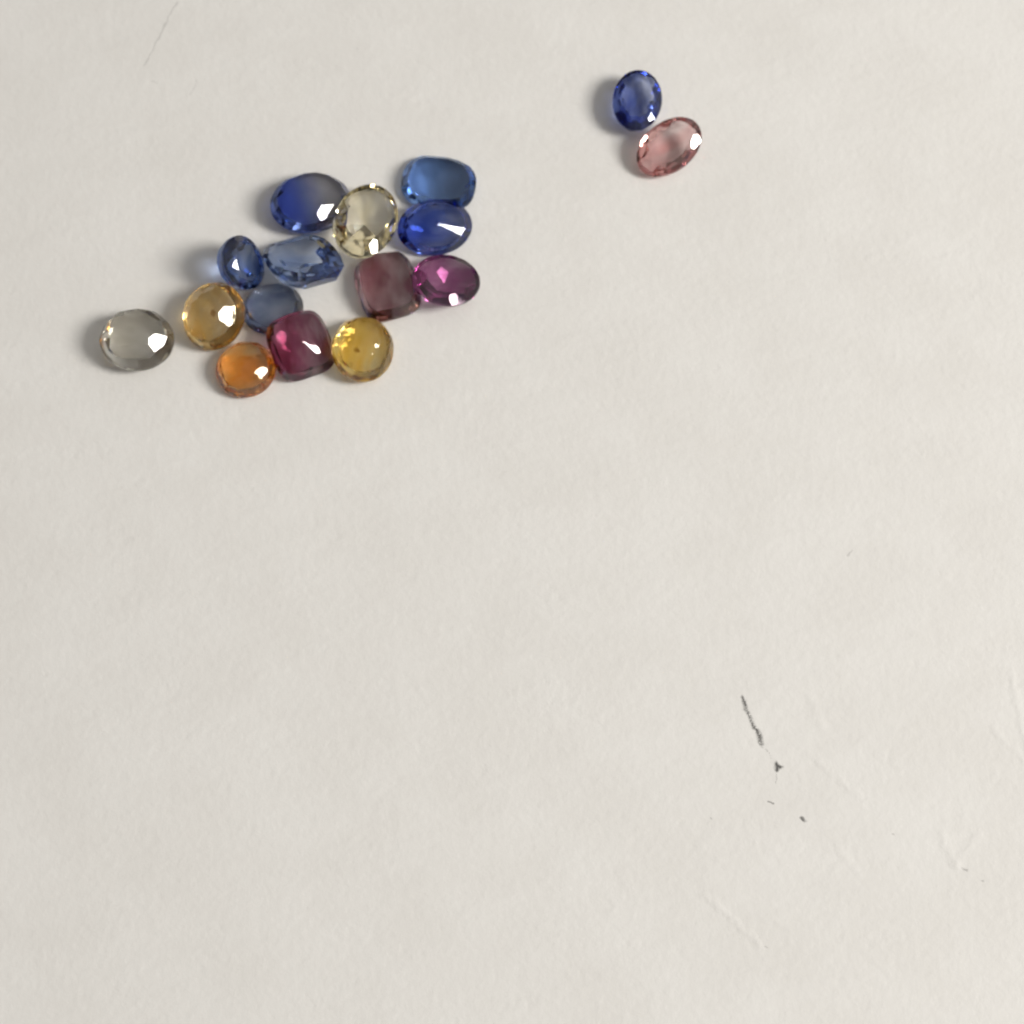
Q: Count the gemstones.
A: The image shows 16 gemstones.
